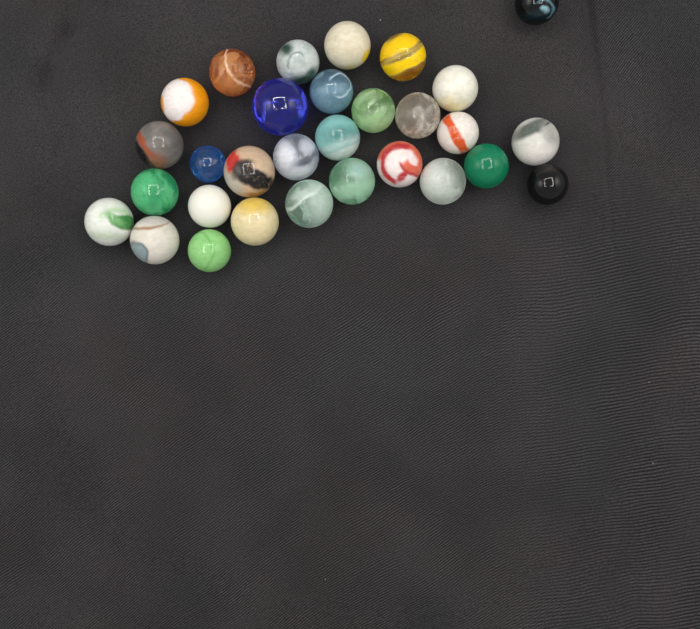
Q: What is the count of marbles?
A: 30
